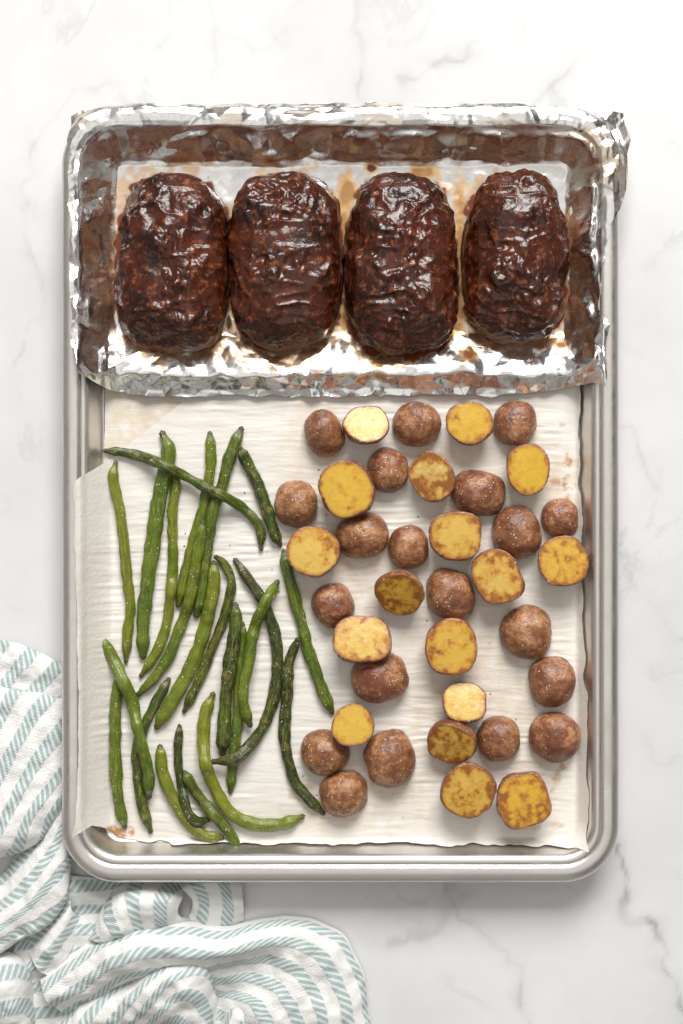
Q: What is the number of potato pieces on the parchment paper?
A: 37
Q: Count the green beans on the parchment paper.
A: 23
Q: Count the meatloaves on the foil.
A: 4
